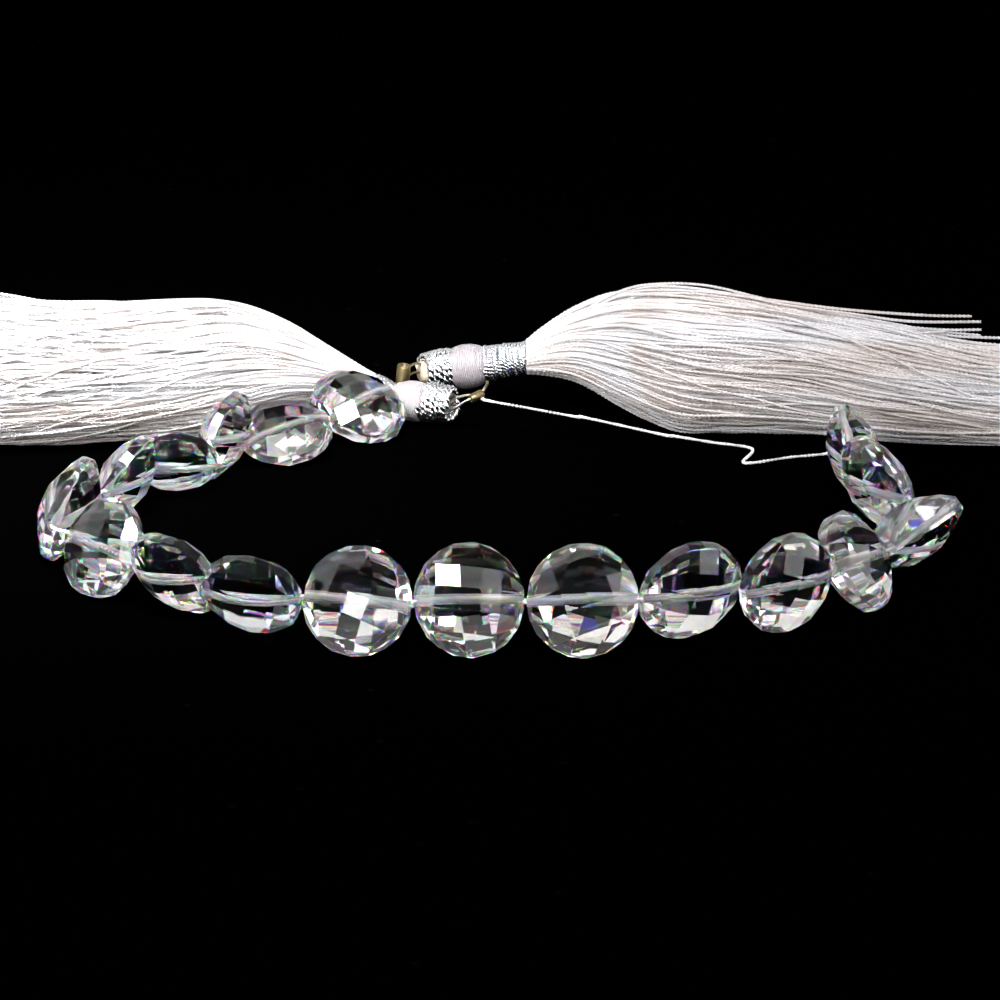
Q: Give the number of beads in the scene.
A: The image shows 18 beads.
